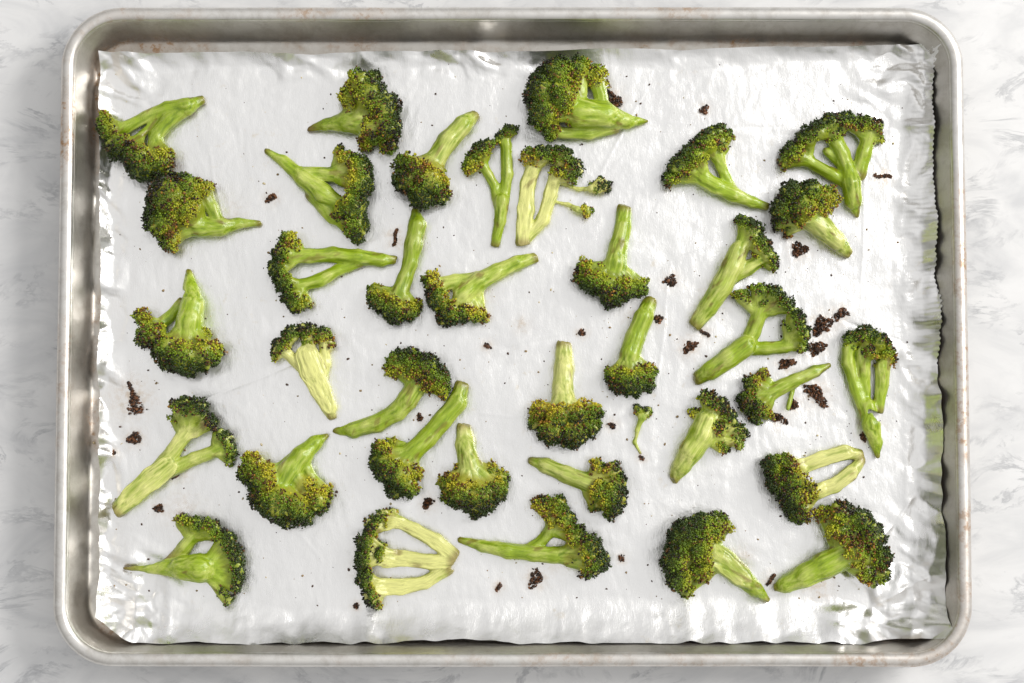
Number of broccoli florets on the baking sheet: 37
